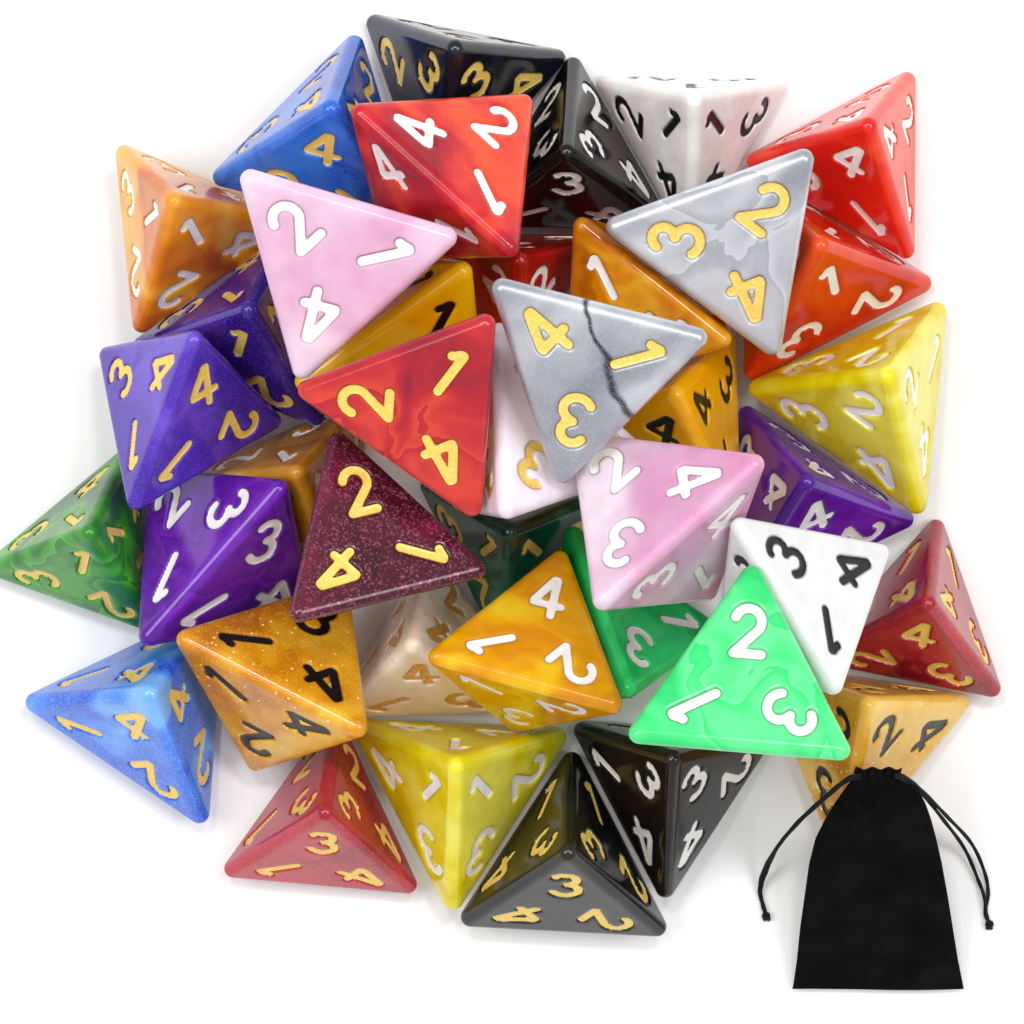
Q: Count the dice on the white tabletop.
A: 40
